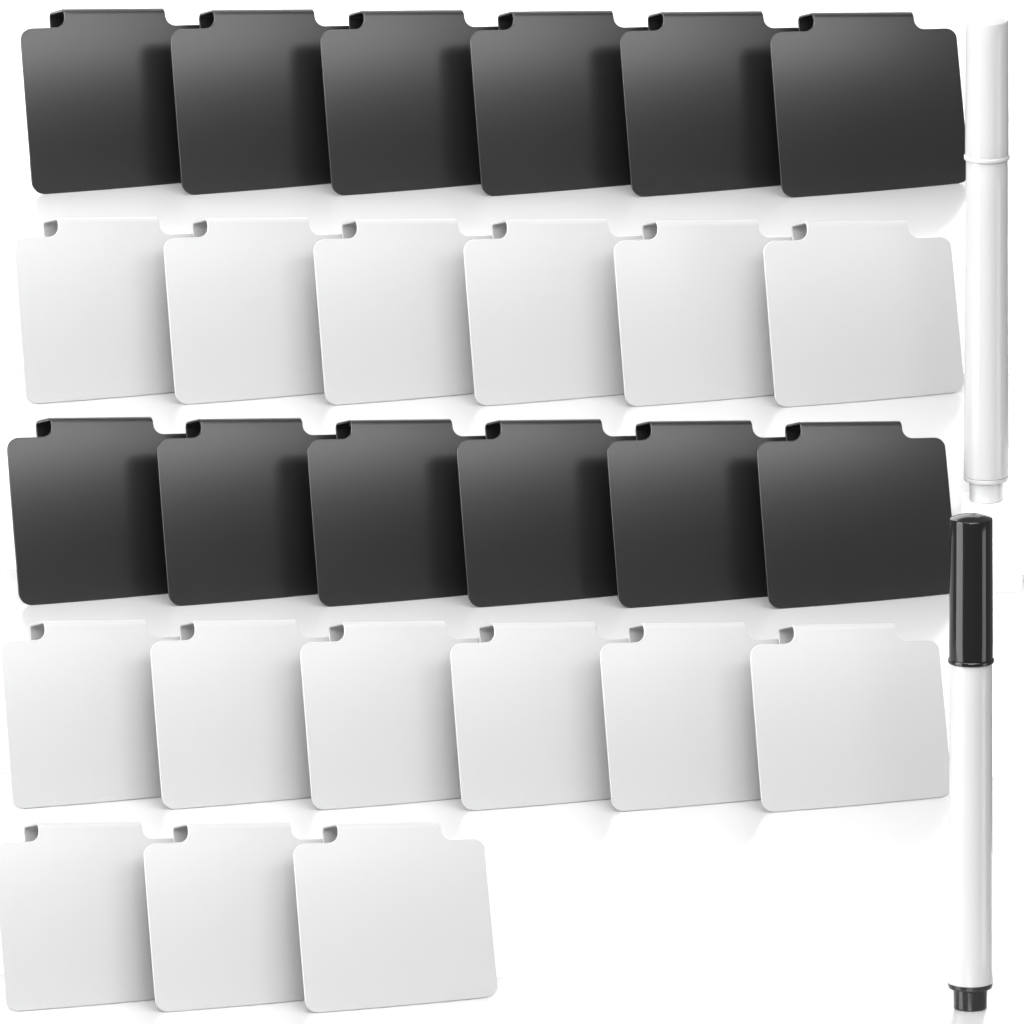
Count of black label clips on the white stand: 12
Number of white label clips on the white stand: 15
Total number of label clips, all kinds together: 27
